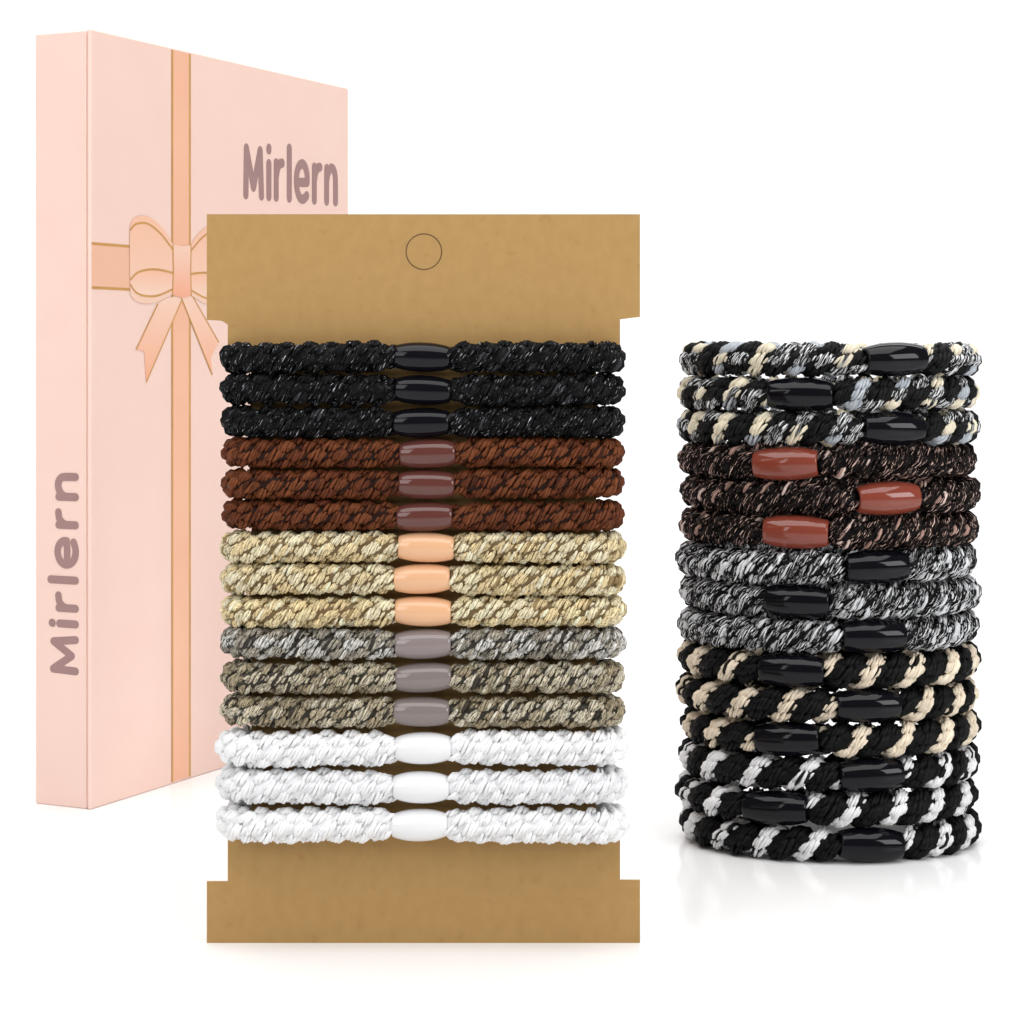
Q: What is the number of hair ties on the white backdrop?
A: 30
